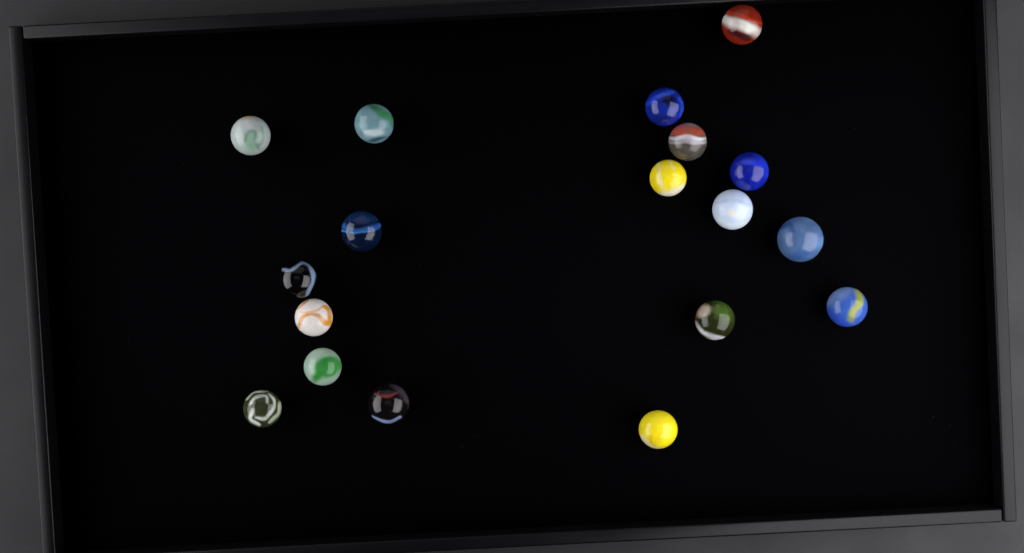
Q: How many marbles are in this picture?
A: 18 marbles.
